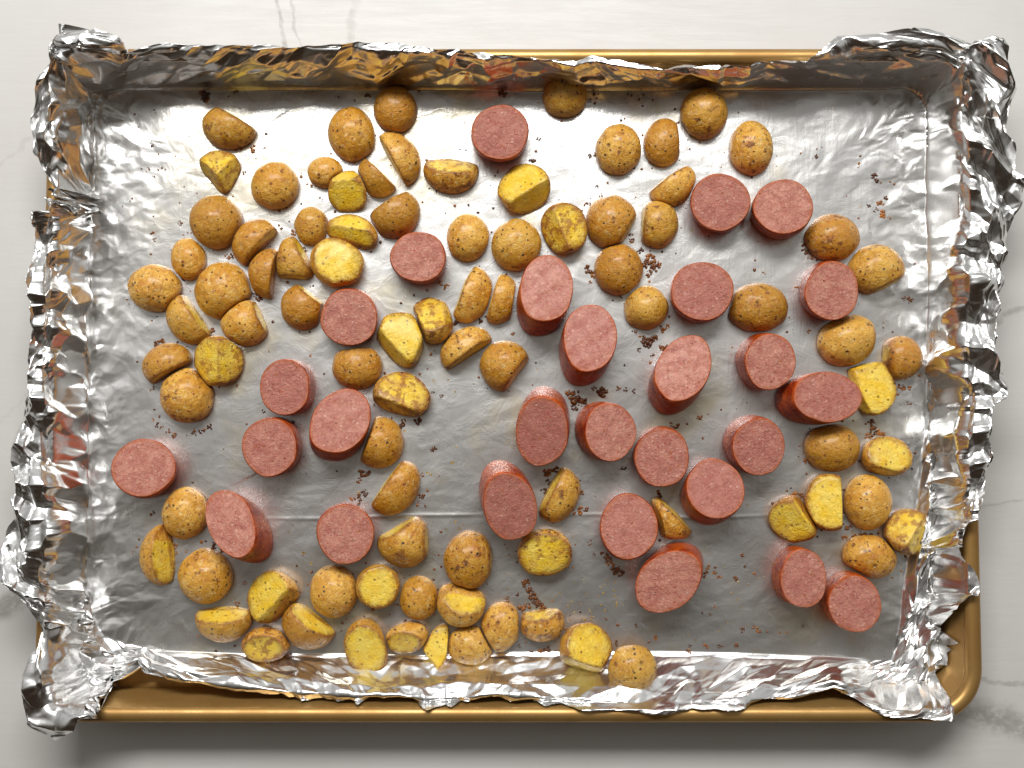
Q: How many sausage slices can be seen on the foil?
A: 28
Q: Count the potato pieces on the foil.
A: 88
